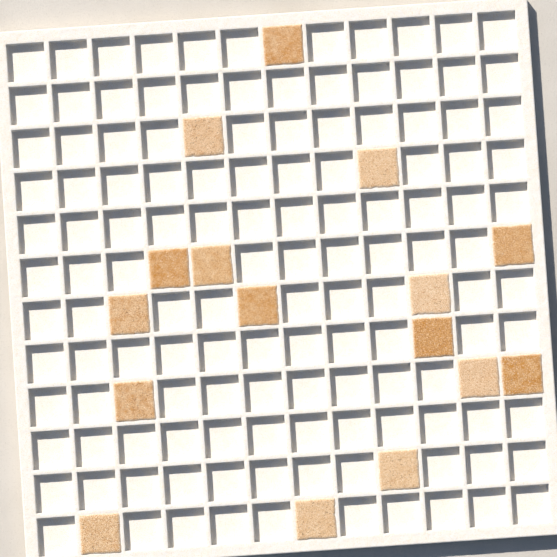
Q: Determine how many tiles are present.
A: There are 16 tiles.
